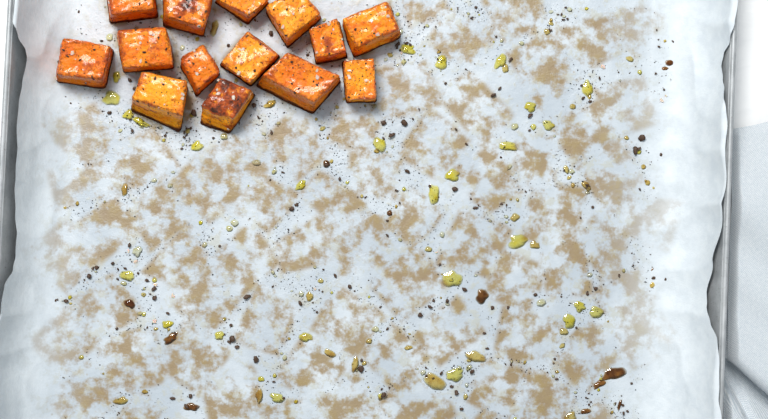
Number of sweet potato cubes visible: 14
